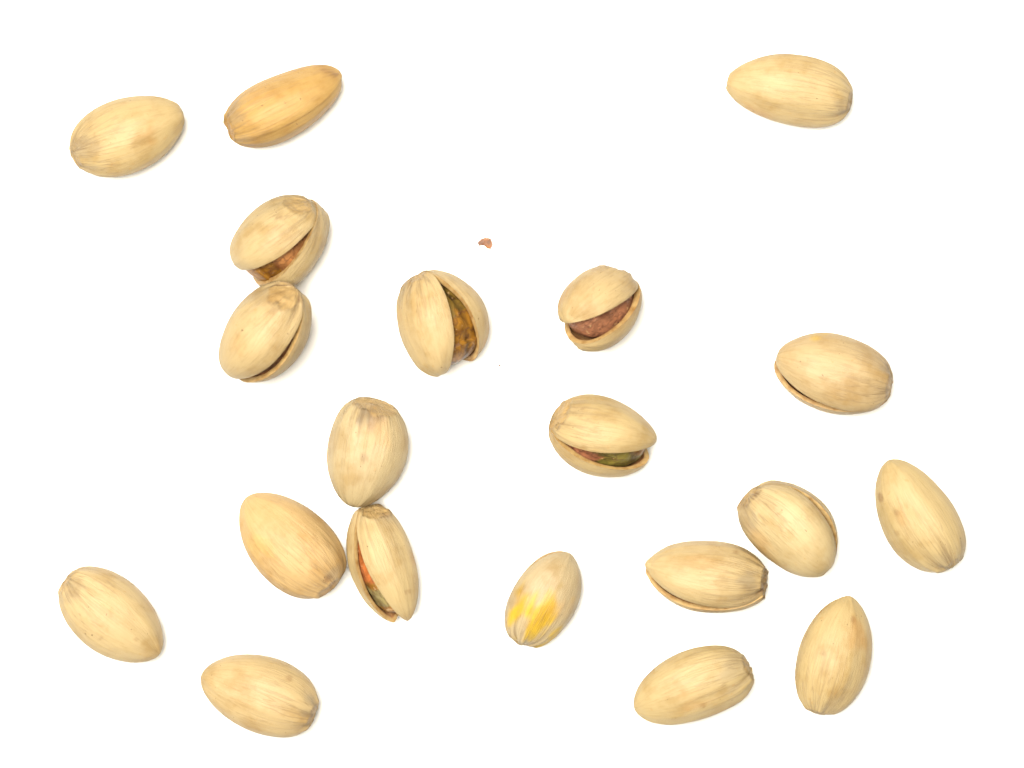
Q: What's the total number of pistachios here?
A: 20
